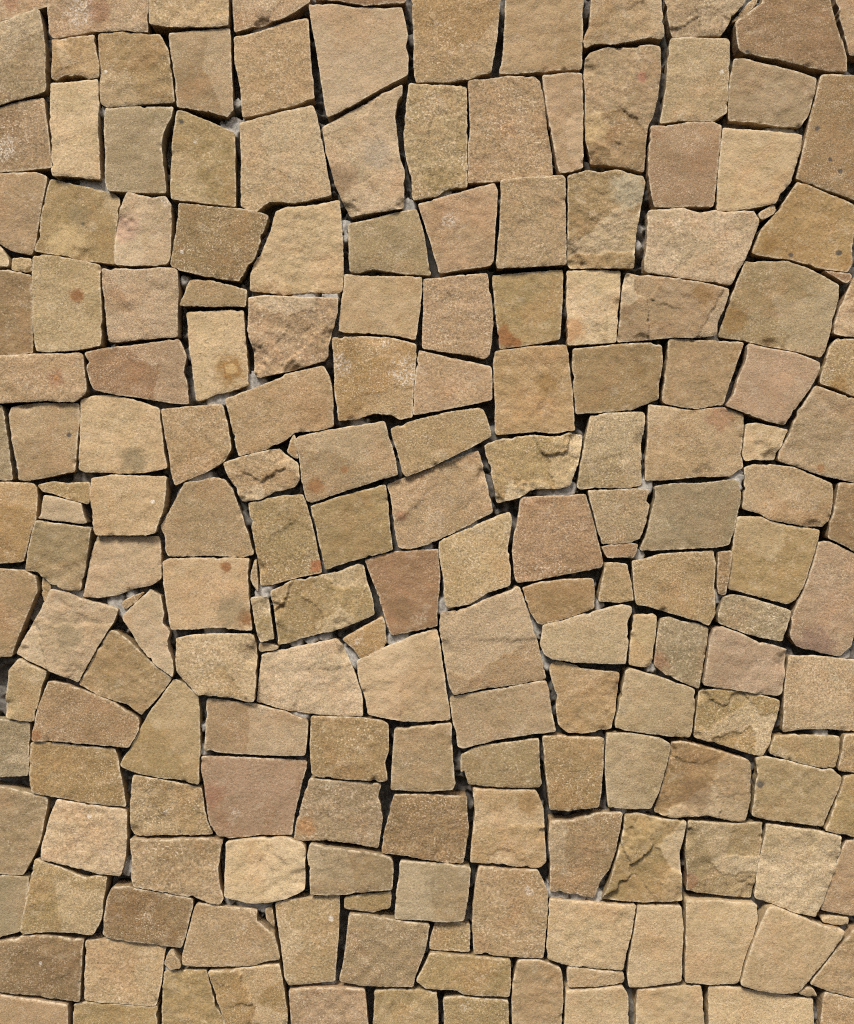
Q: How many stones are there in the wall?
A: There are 200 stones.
